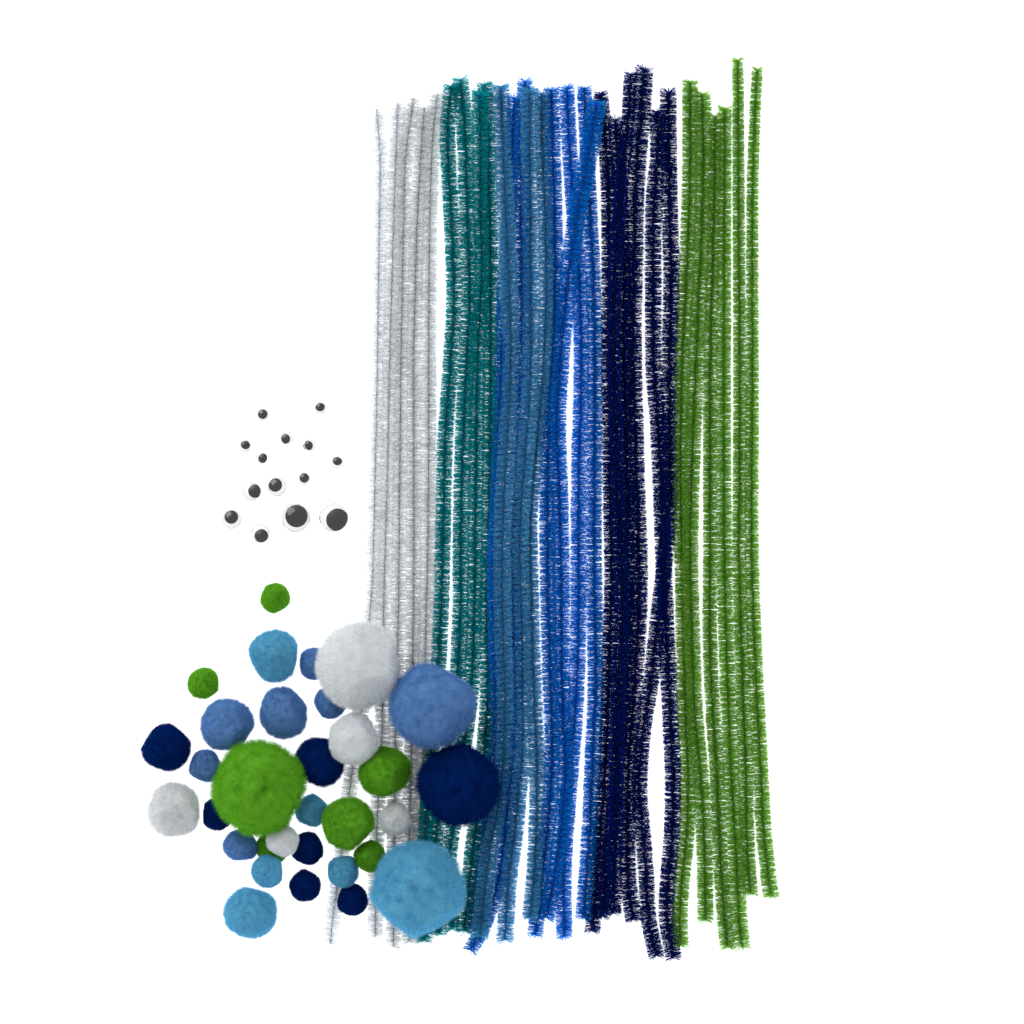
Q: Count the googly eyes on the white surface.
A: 14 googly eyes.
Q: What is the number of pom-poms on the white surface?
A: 32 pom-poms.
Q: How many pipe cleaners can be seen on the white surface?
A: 30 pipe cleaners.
